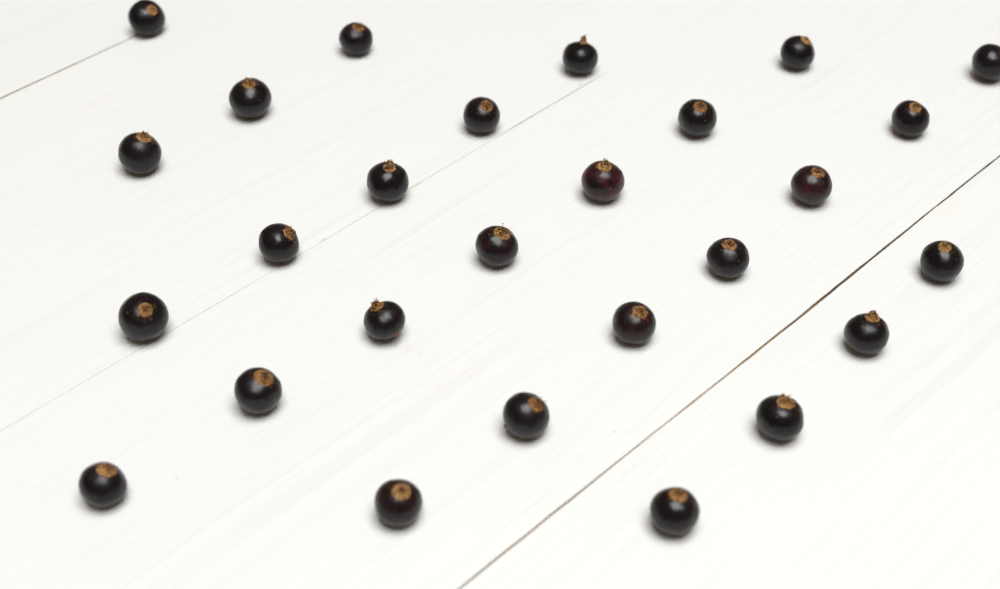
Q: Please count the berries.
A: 27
